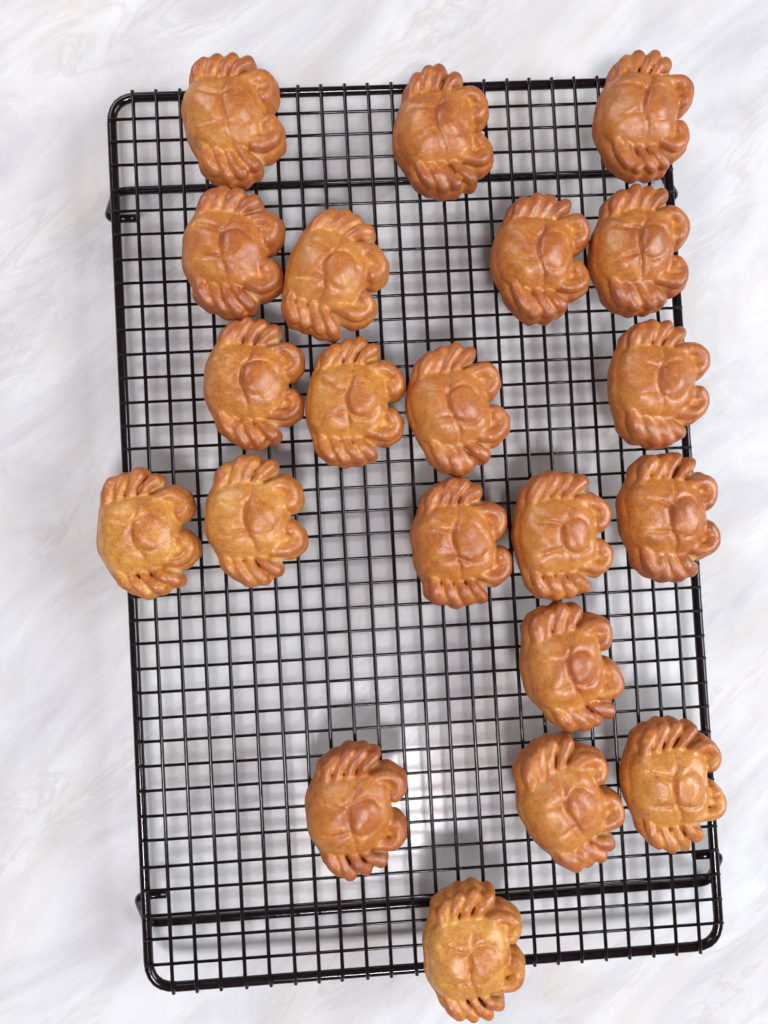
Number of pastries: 21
